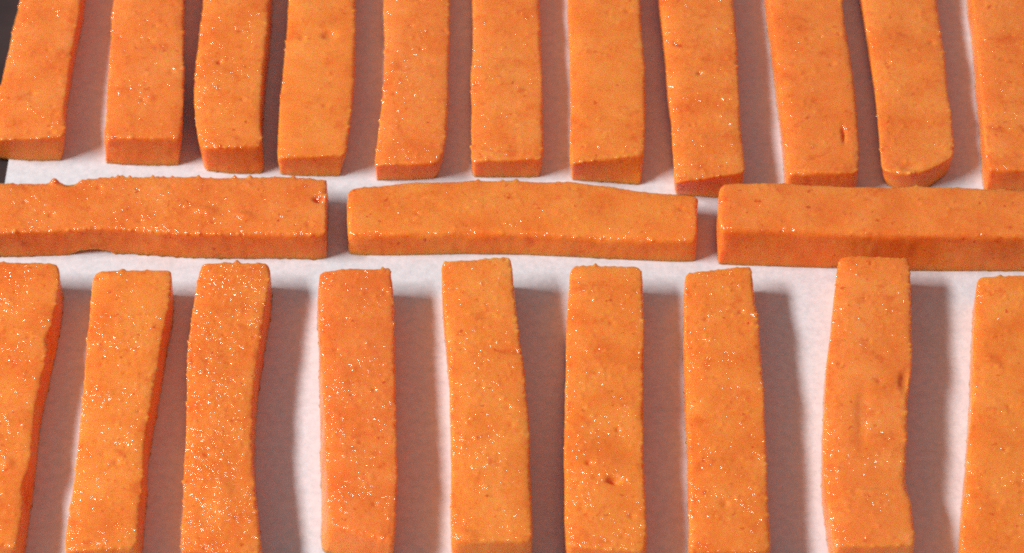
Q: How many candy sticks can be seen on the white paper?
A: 23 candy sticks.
